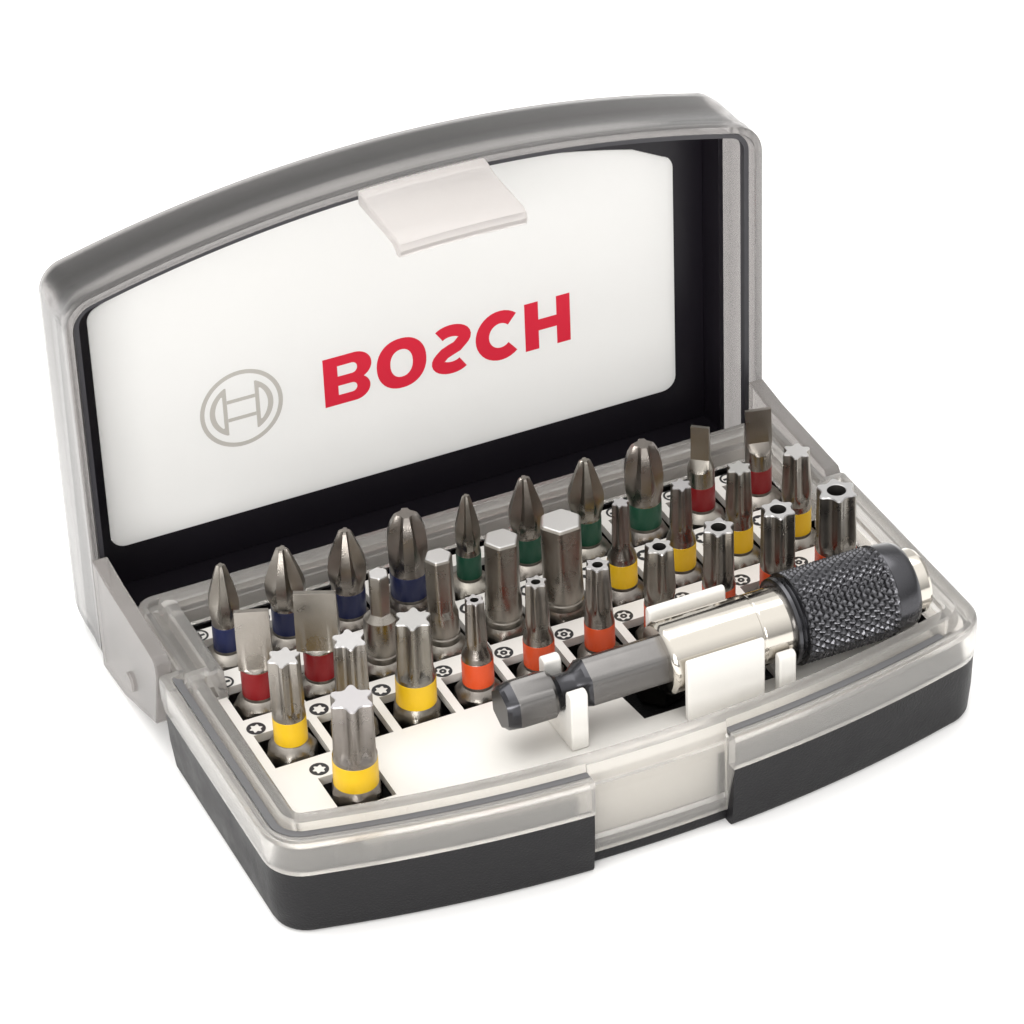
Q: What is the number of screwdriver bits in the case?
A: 31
